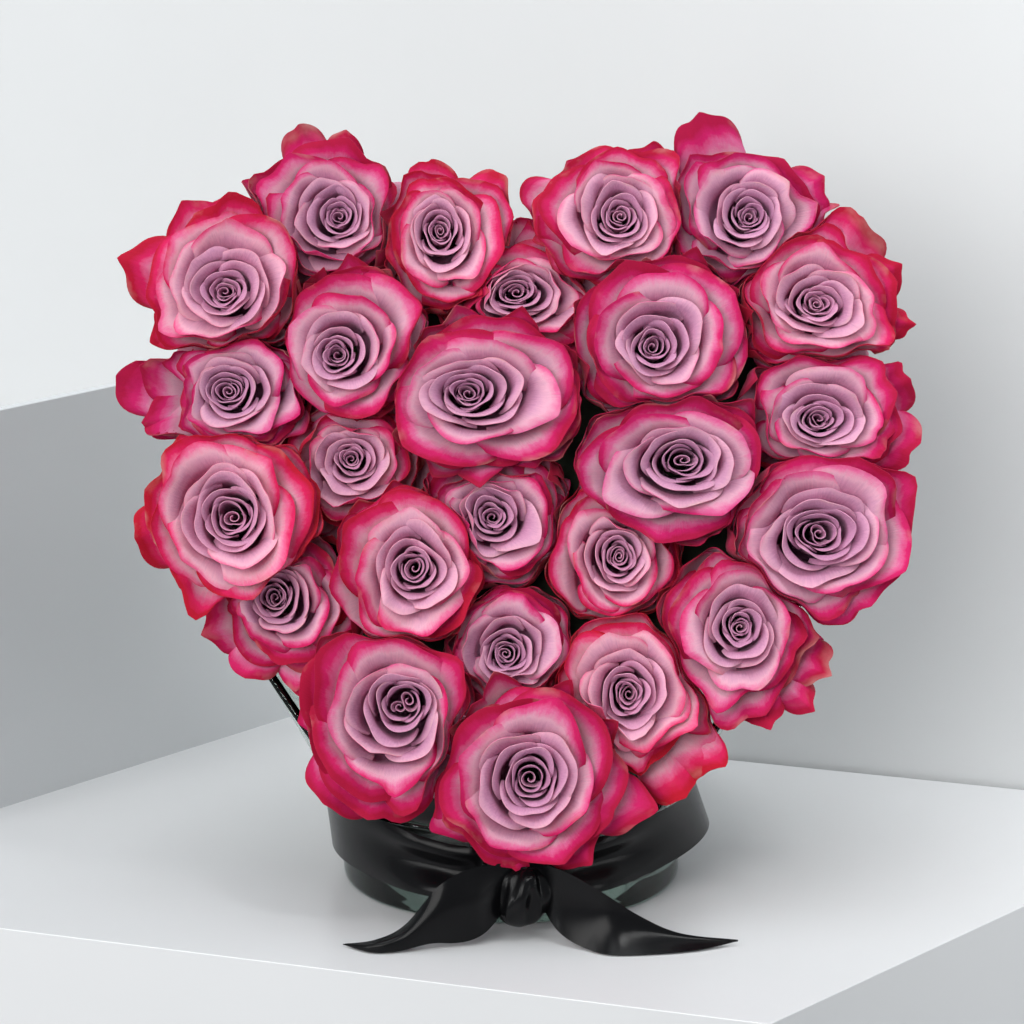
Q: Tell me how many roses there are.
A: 25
